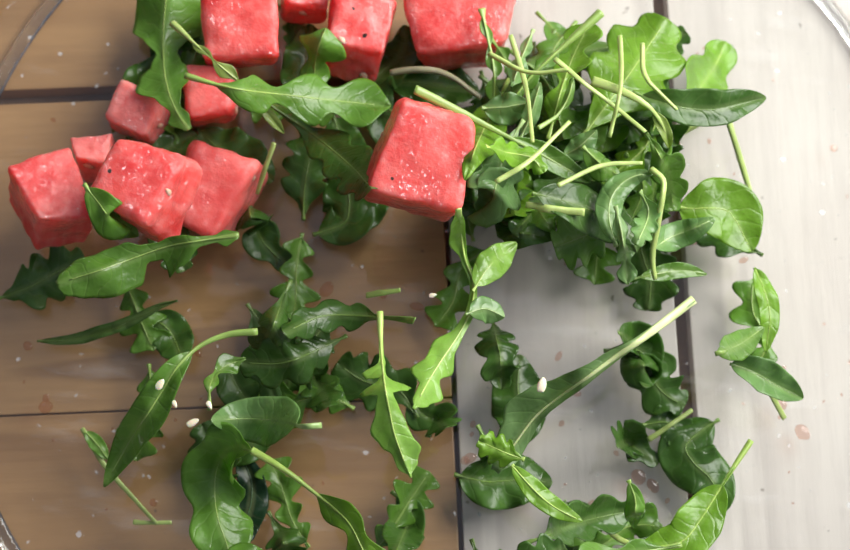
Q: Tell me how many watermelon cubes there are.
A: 11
